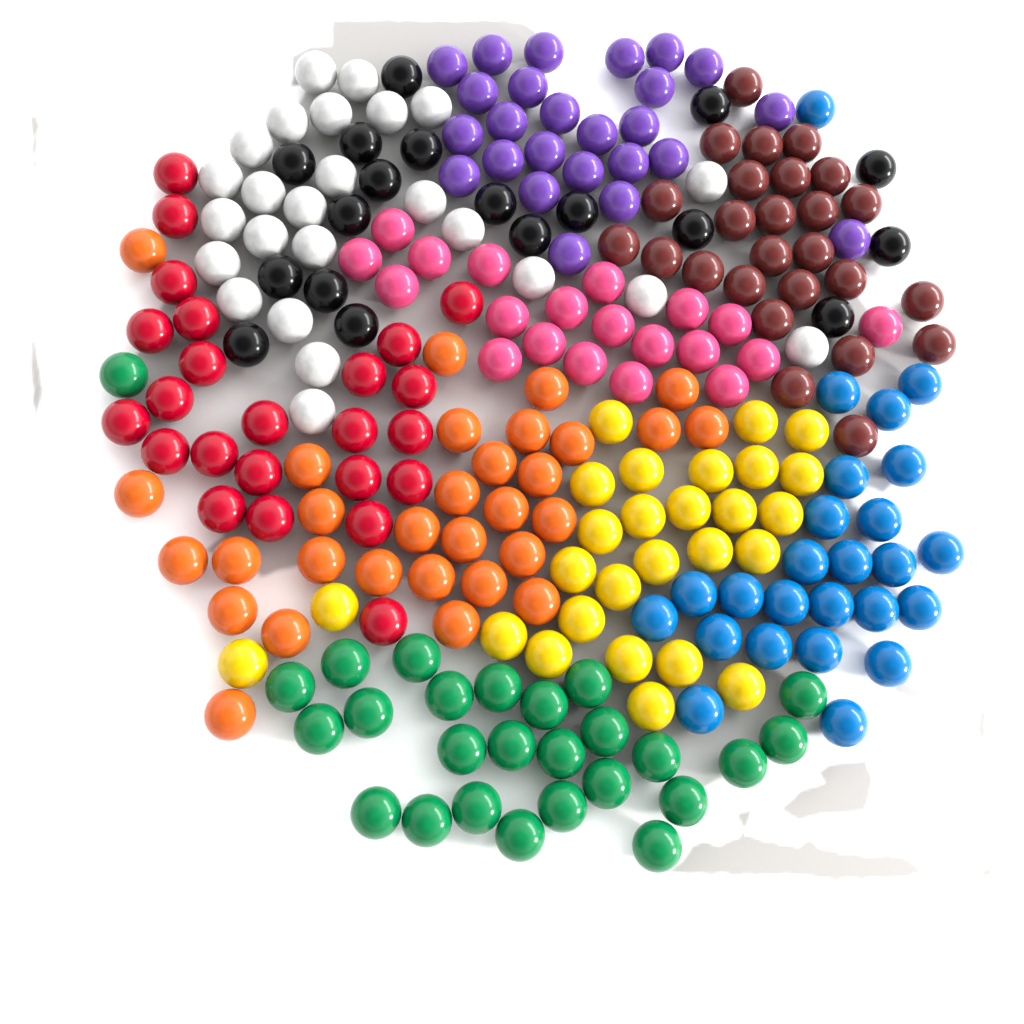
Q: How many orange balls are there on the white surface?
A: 31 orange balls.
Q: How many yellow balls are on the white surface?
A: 27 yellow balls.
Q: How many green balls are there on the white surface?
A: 26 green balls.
